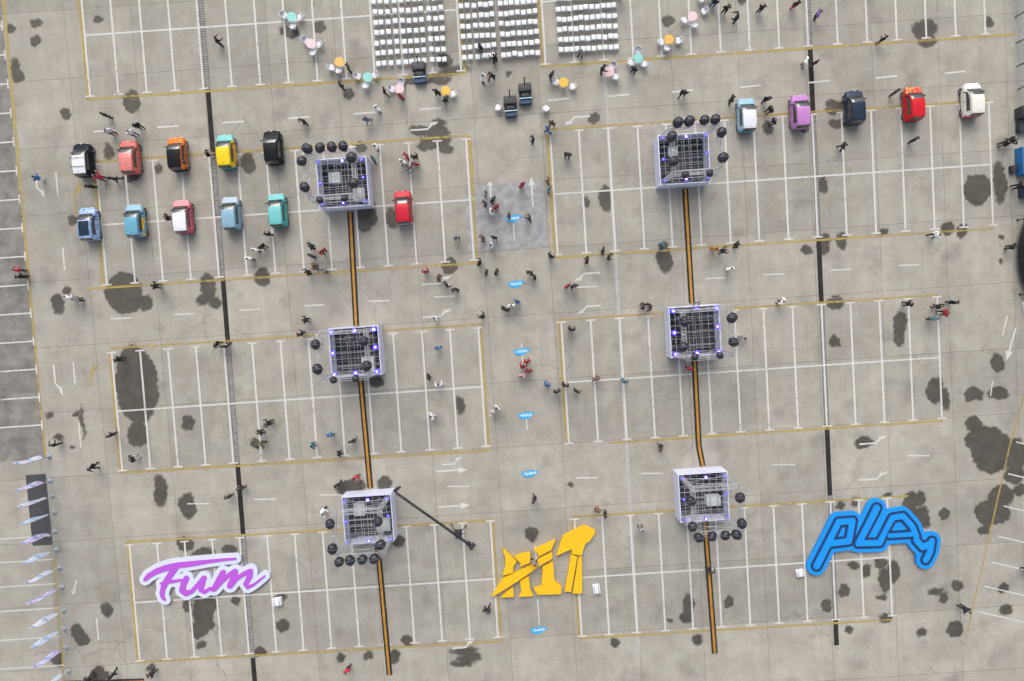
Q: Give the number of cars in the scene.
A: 16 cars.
